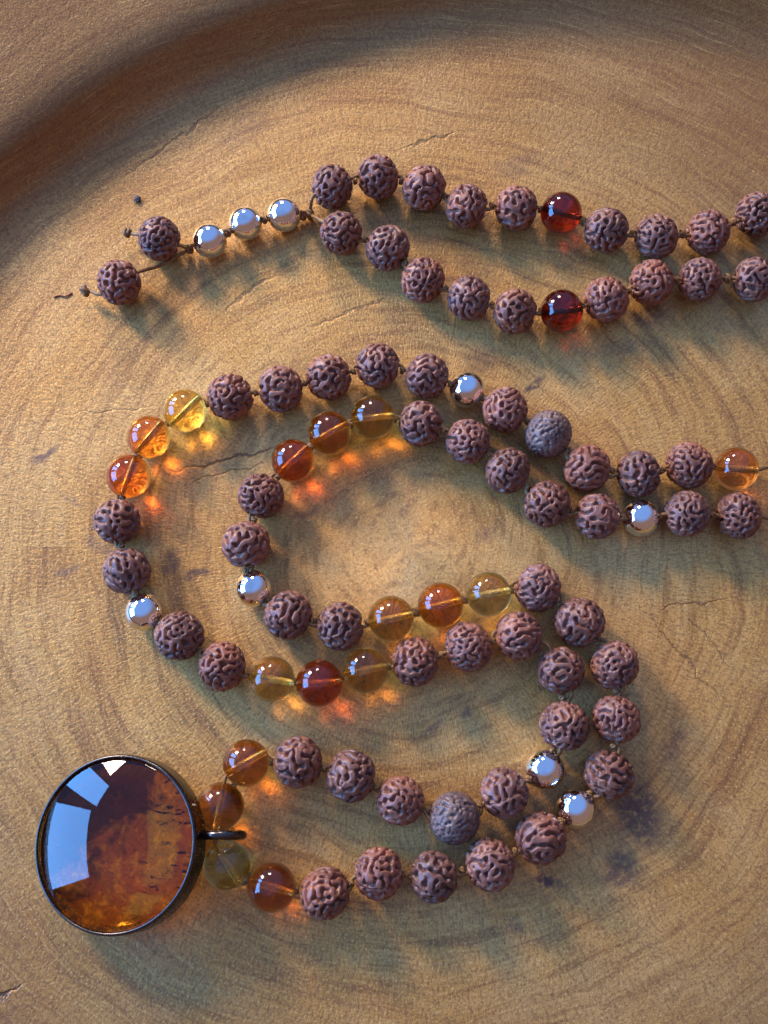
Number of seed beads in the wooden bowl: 65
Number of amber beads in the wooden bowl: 19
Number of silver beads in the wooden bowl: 9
